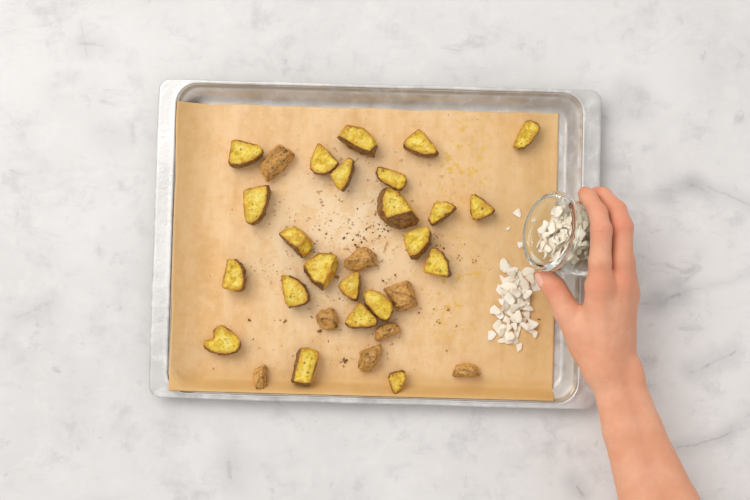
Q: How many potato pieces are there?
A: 31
